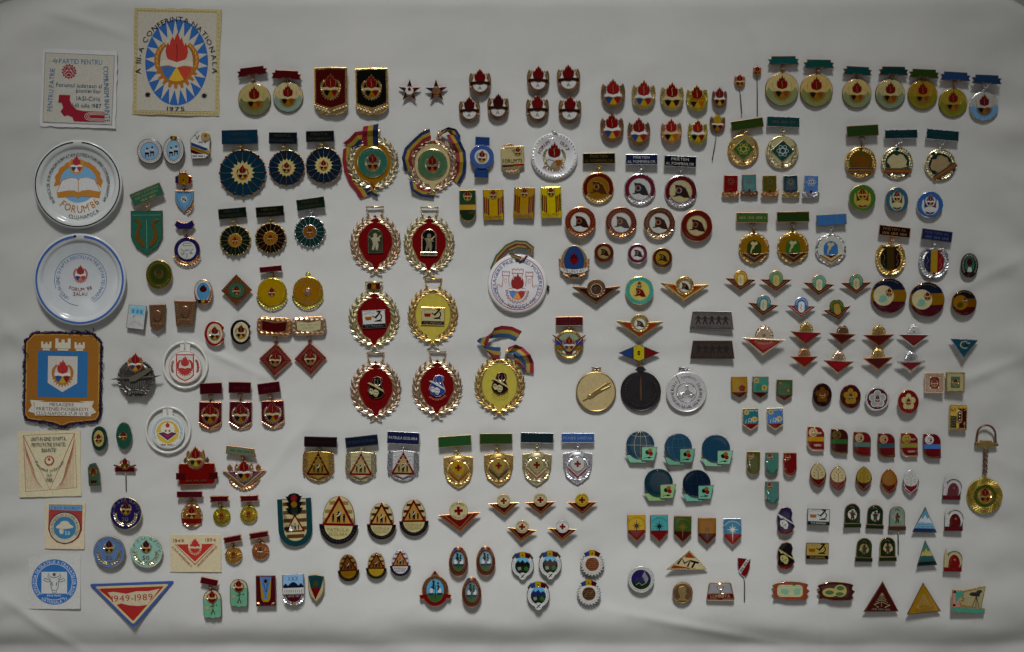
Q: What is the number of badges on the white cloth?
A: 179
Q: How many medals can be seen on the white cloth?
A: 67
